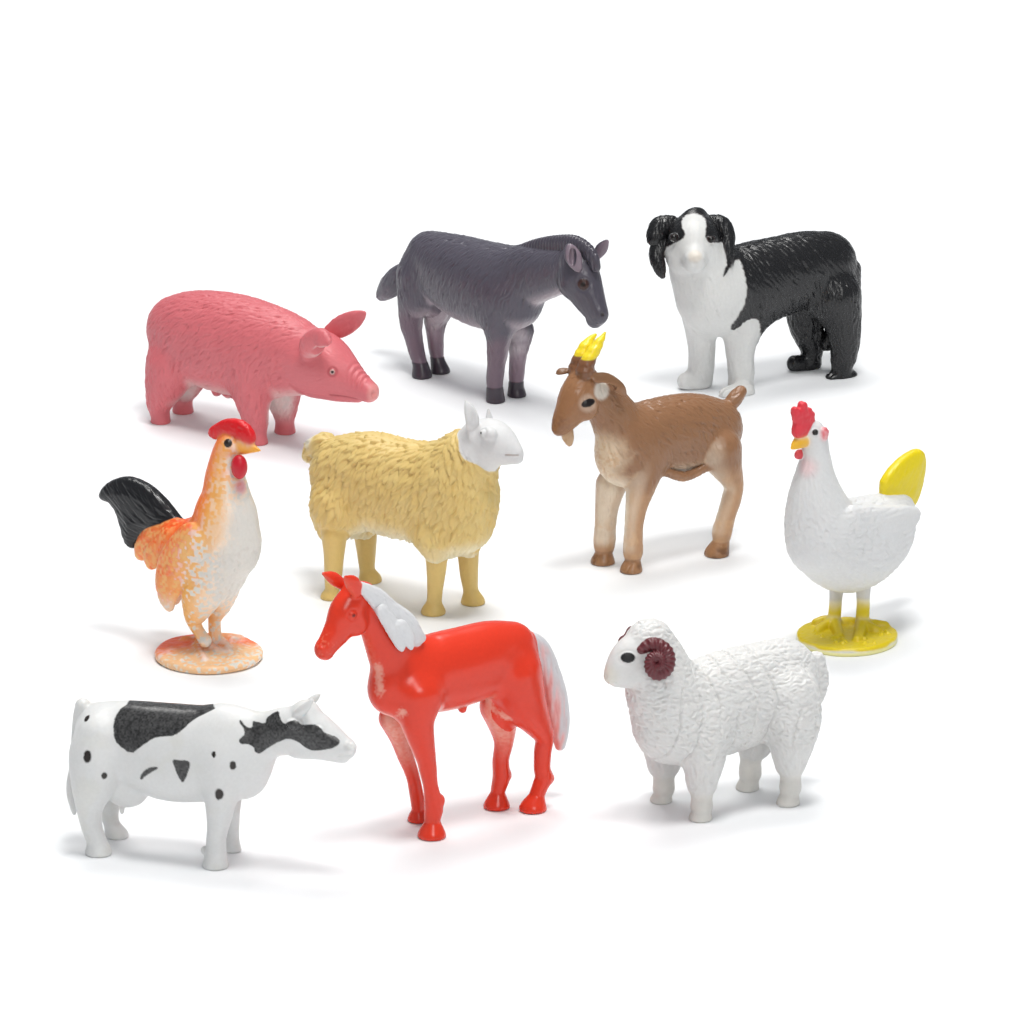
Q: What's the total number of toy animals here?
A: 10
